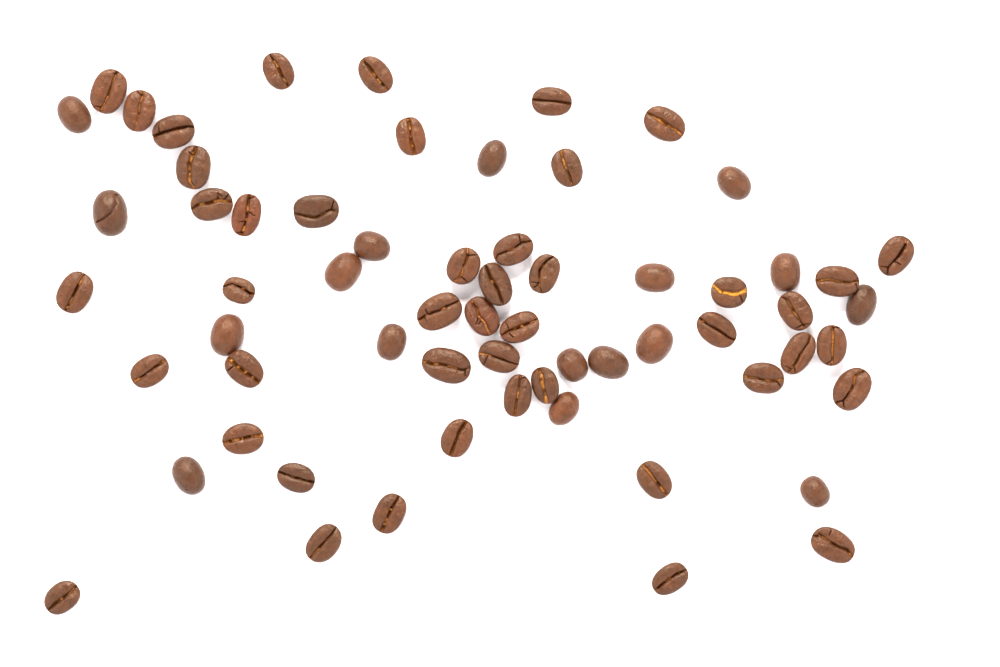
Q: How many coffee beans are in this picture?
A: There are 63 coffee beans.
